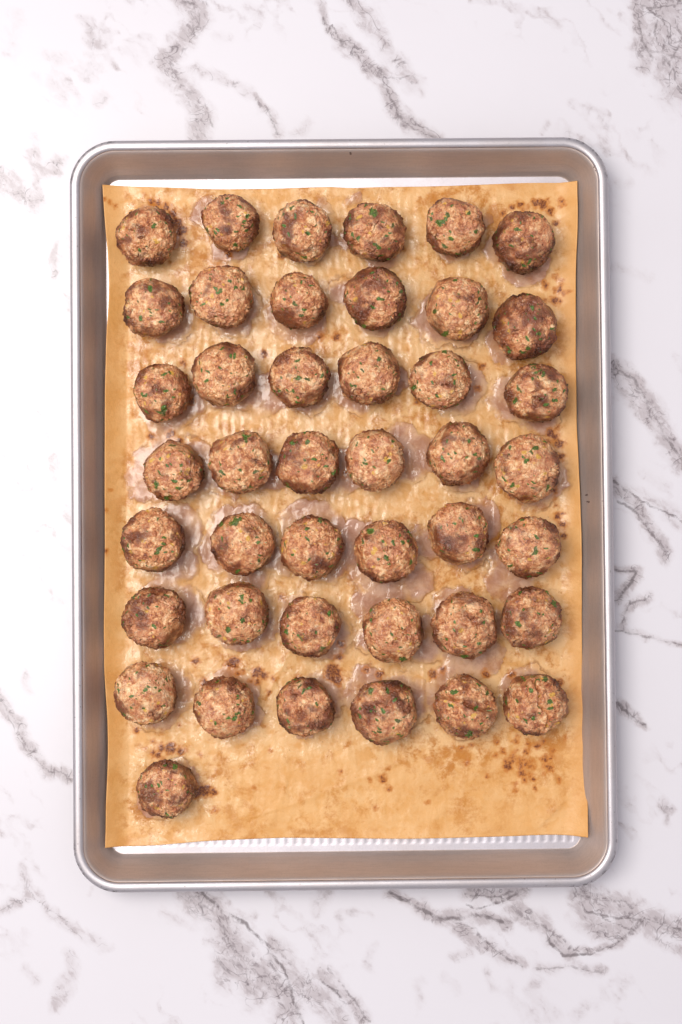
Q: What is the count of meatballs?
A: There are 43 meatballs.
